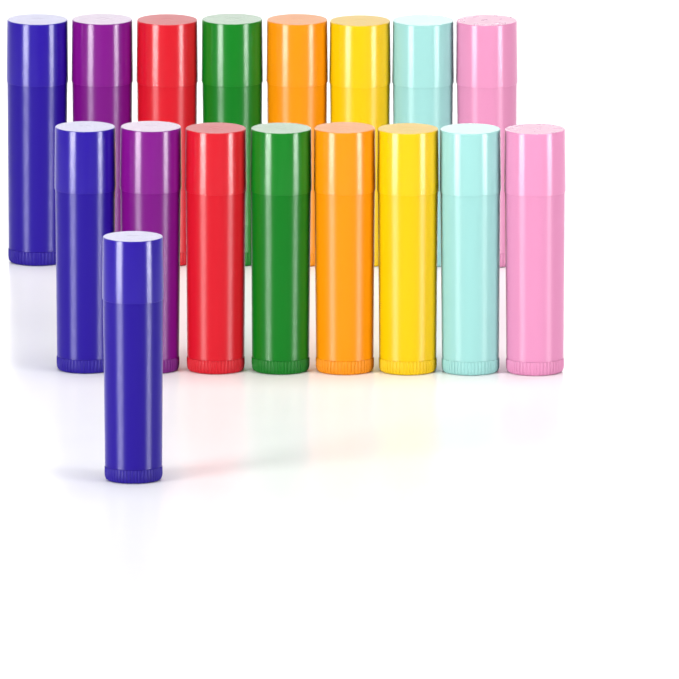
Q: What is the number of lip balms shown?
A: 17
